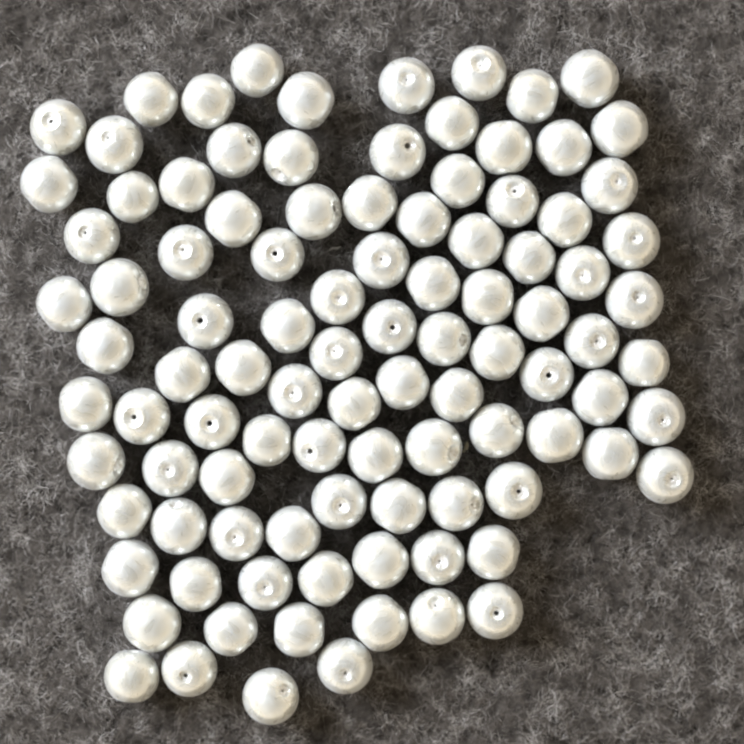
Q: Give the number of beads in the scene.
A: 100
